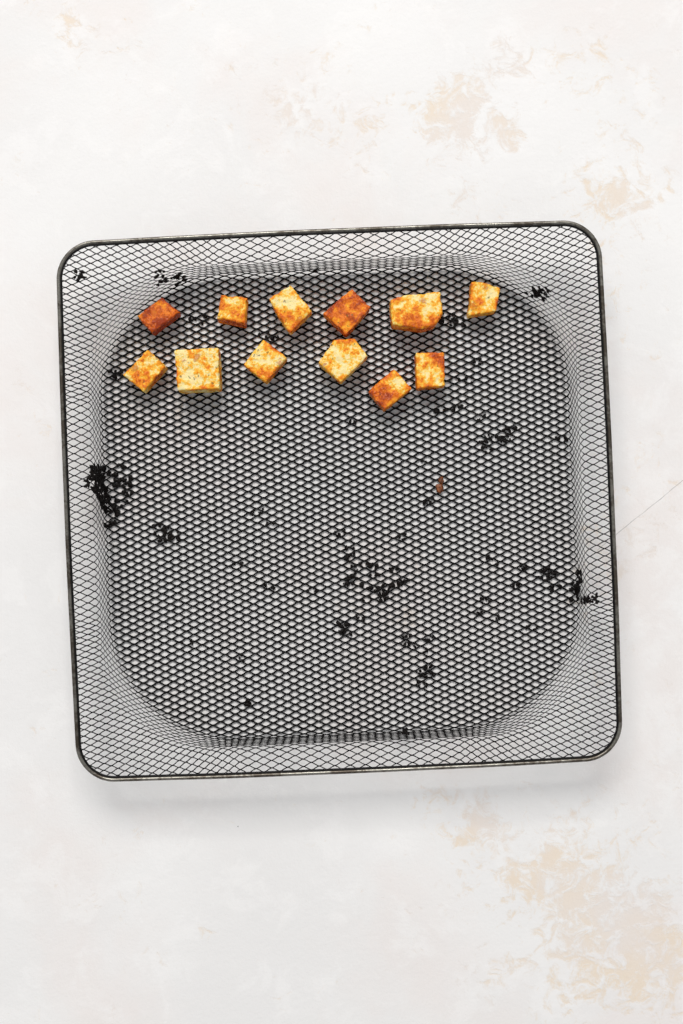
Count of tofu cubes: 12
